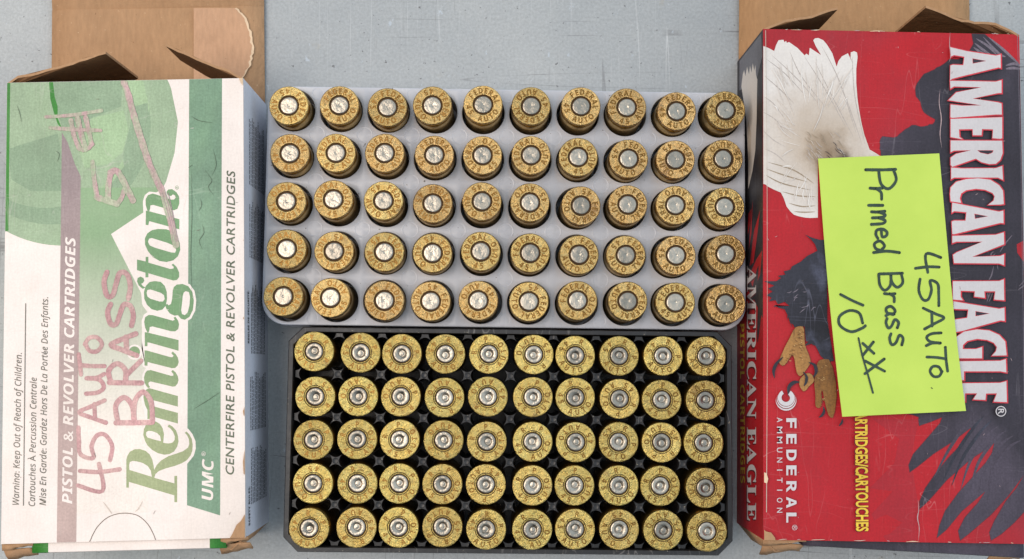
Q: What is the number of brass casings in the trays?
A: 100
